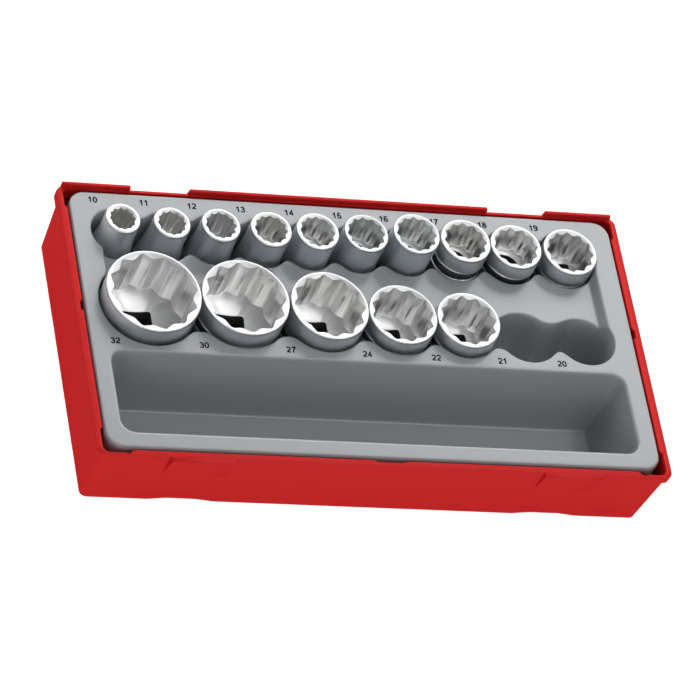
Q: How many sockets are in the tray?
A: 15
